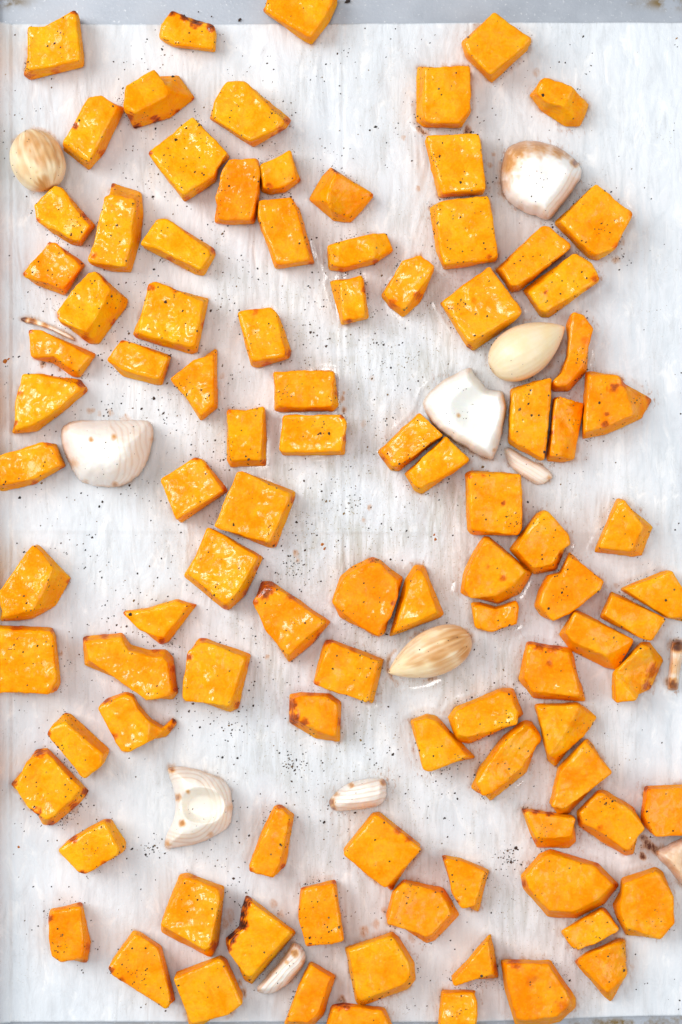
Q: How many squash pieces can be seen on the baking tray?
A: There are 100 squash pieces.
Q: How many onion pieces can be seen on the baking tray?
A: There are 10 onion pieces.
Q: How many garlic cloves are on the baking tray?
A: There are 3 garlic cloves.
